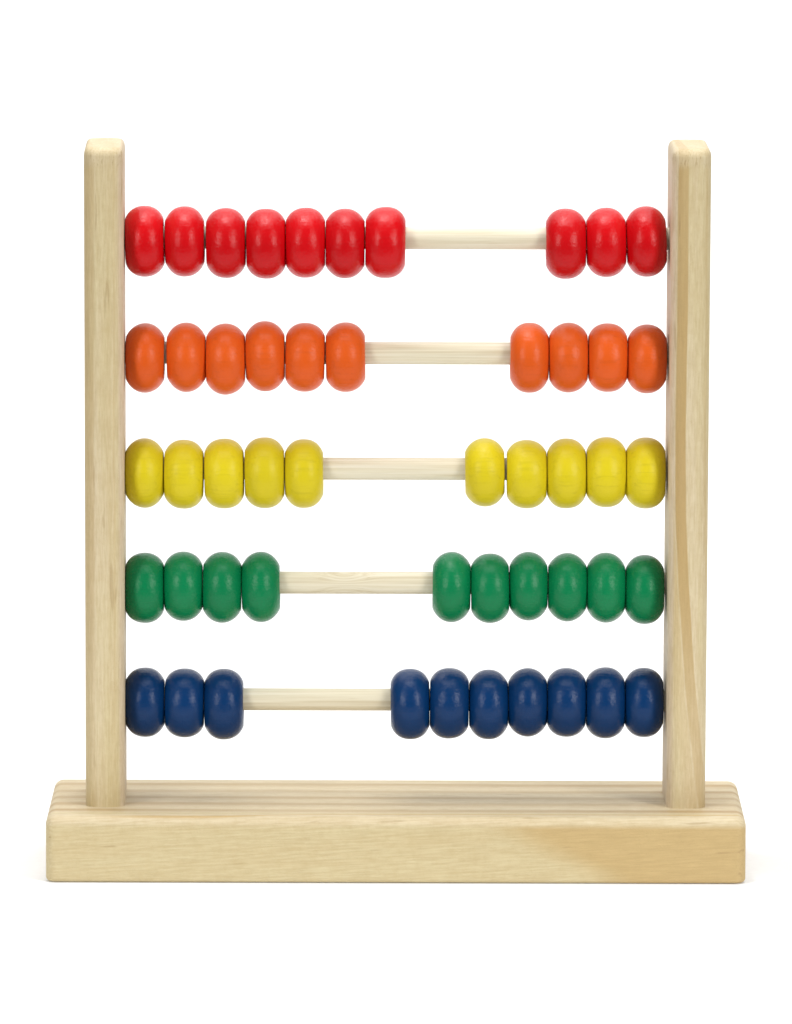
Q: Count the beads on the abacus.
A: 50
